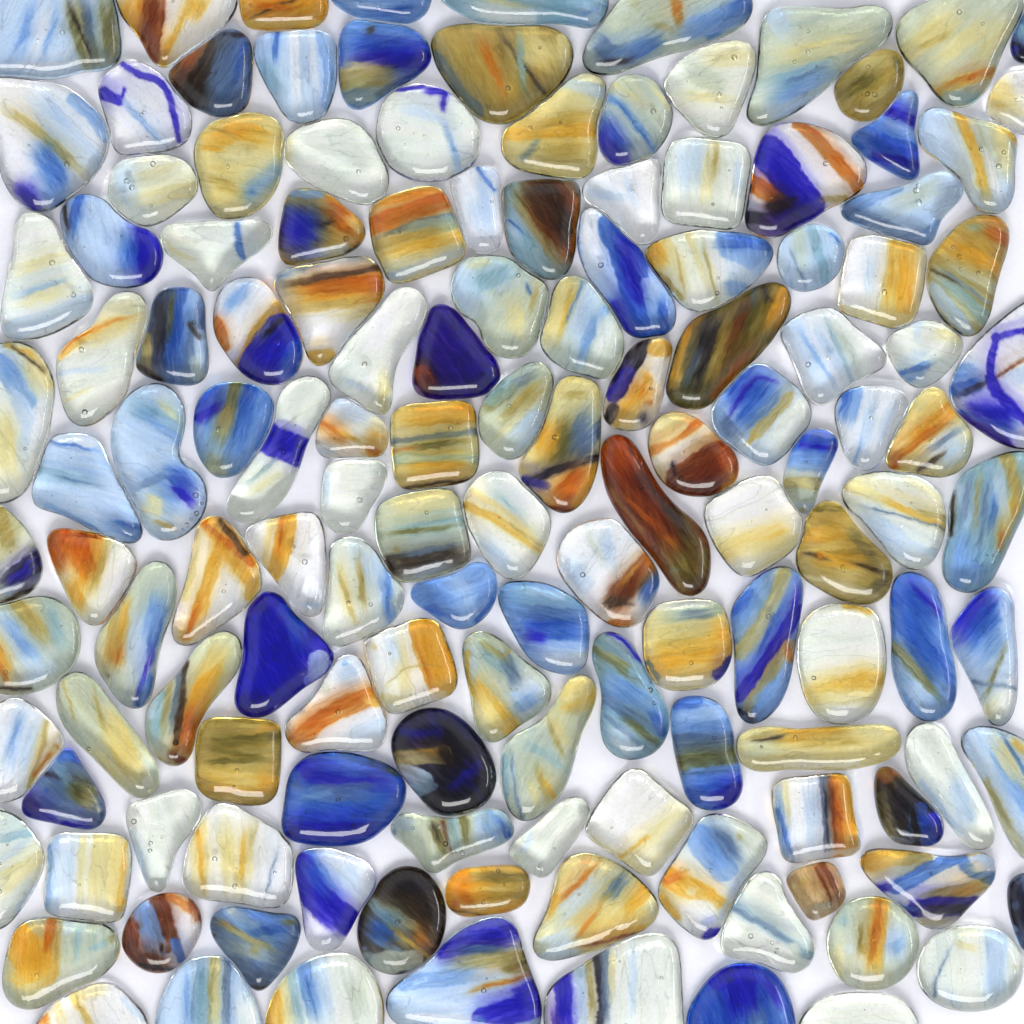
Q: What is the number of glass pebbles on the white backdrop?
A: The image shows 139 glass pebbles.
